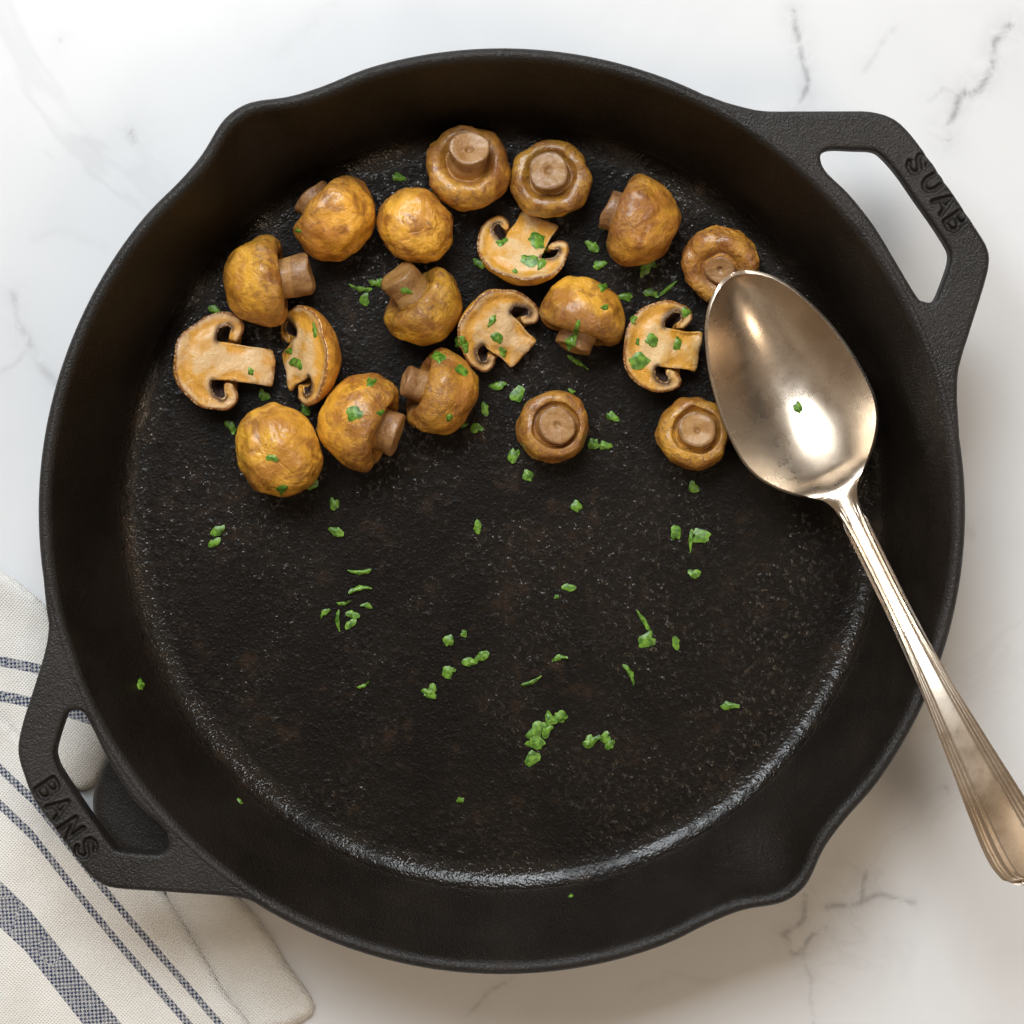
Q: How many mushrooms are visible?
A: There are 19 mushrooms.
